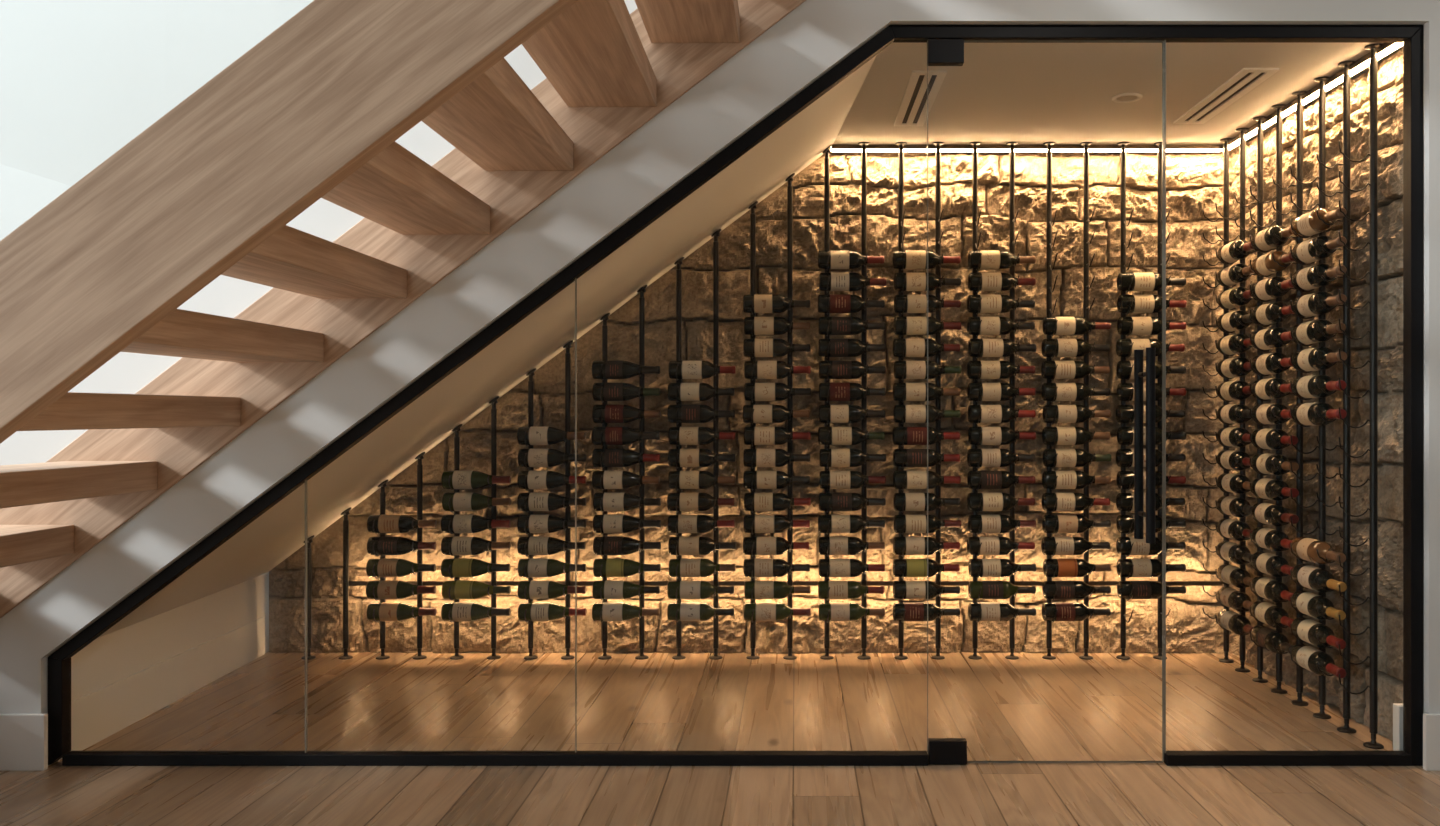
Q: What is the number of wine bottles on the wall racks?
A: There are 187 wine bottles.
